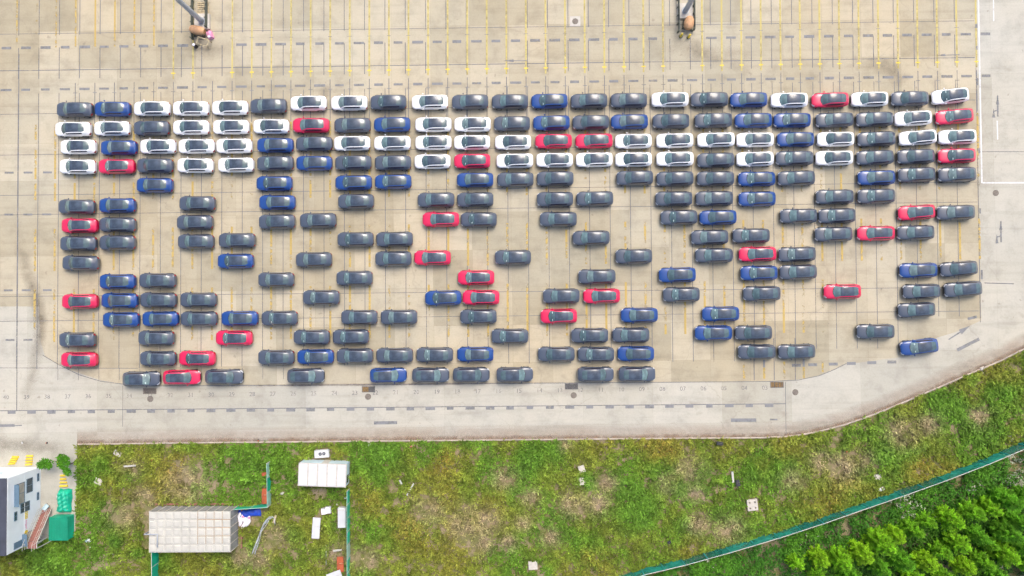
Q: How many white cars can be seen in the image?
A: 45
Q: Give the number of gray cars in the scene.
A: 120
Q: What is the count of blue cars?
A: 41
